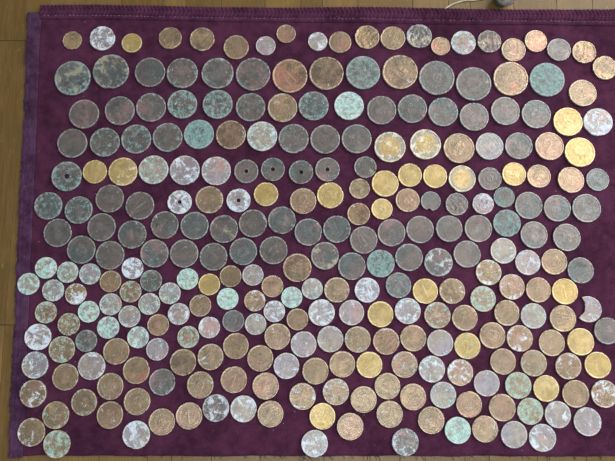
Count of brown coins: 104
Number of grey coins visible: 93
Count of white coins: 63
